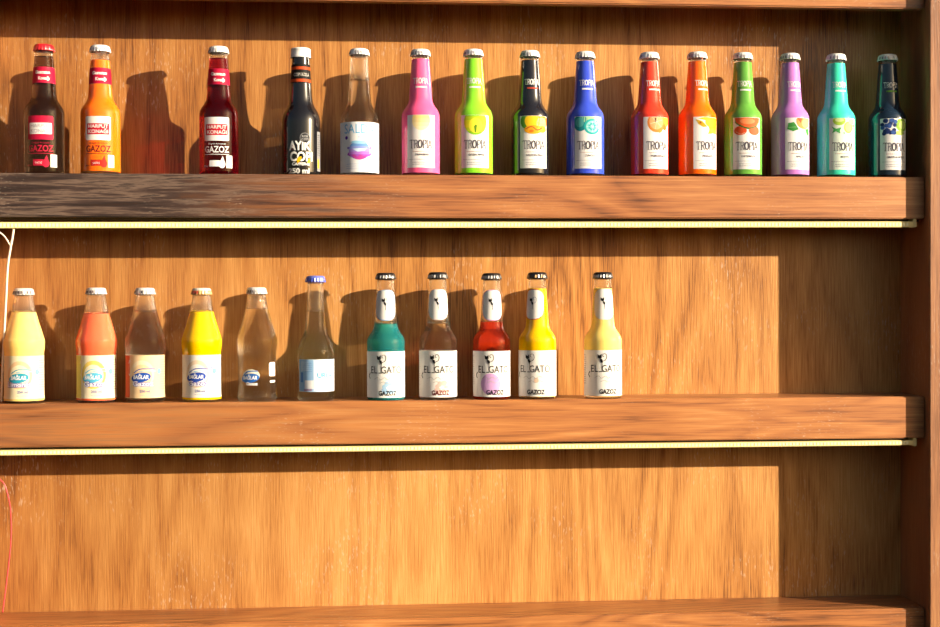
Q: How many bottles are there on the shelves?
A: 26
